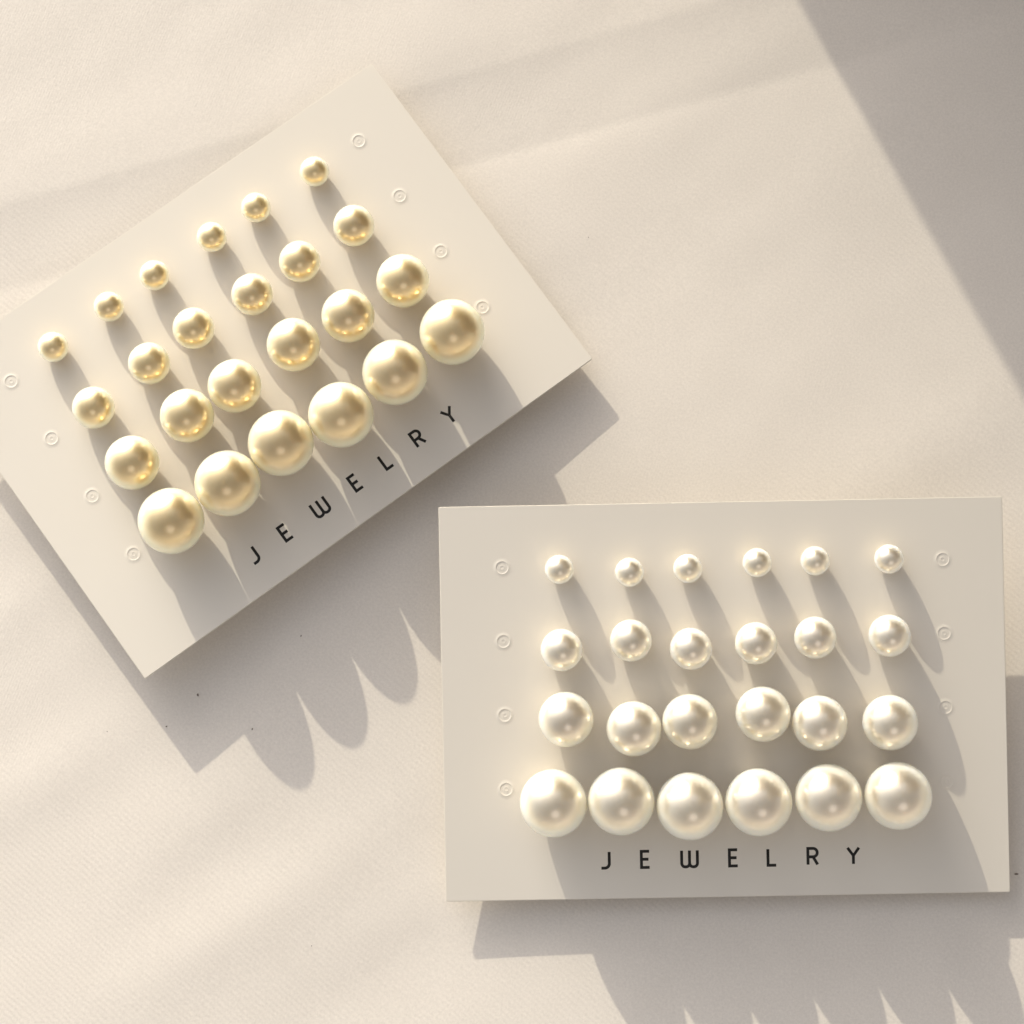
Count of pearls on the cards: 48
